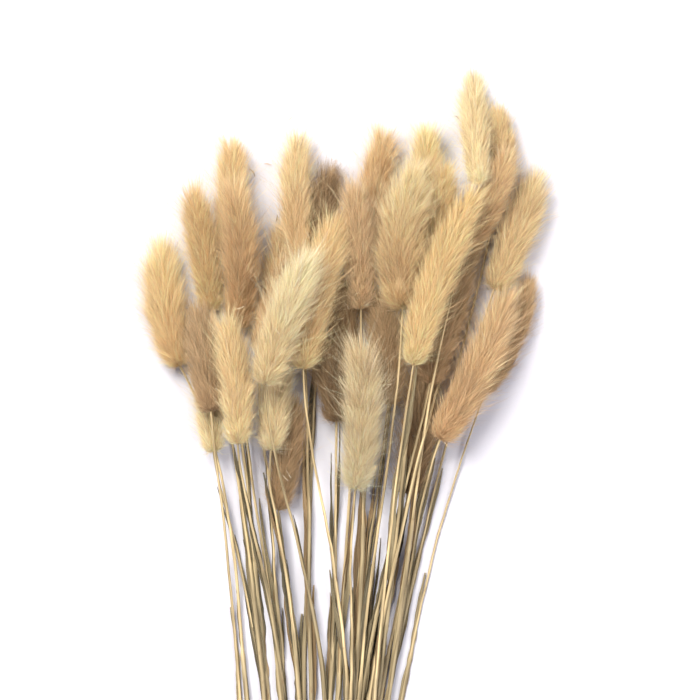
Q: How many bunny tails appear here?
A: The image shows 32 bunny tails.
